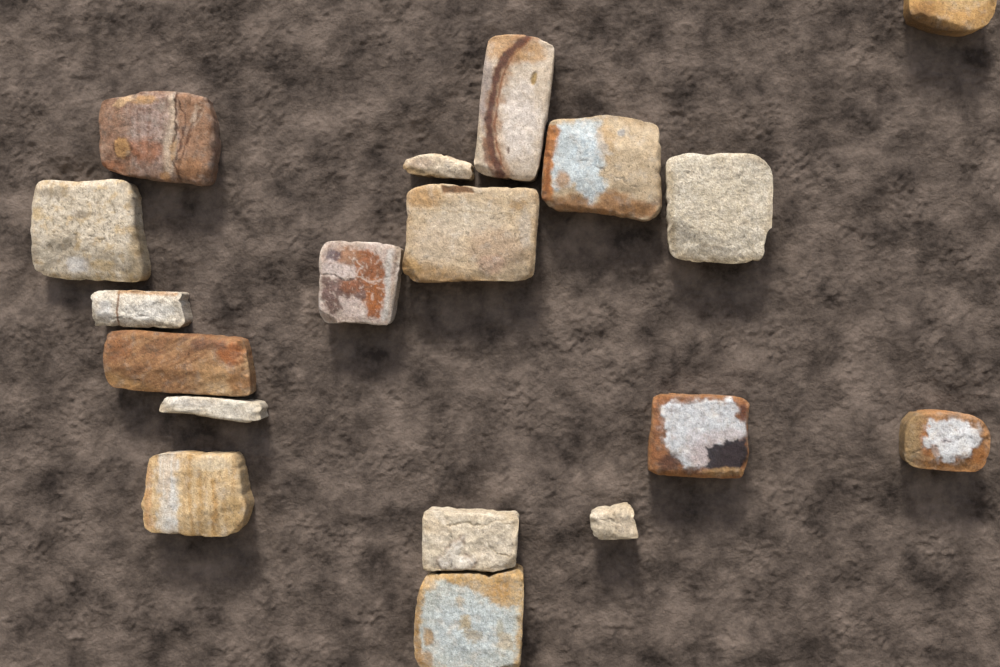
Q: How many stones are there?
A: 18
